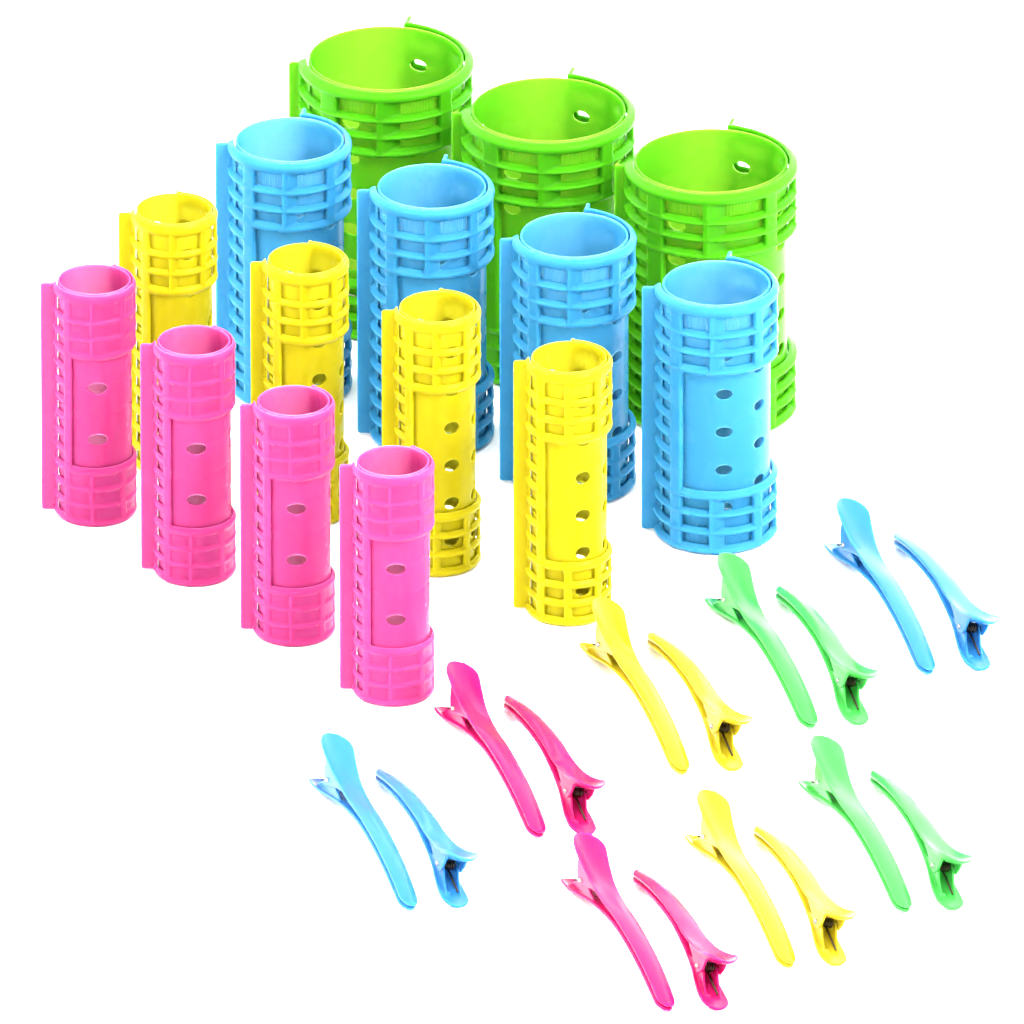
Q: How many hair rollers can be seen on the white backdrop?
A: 15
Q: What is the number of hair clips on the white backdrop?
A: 16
